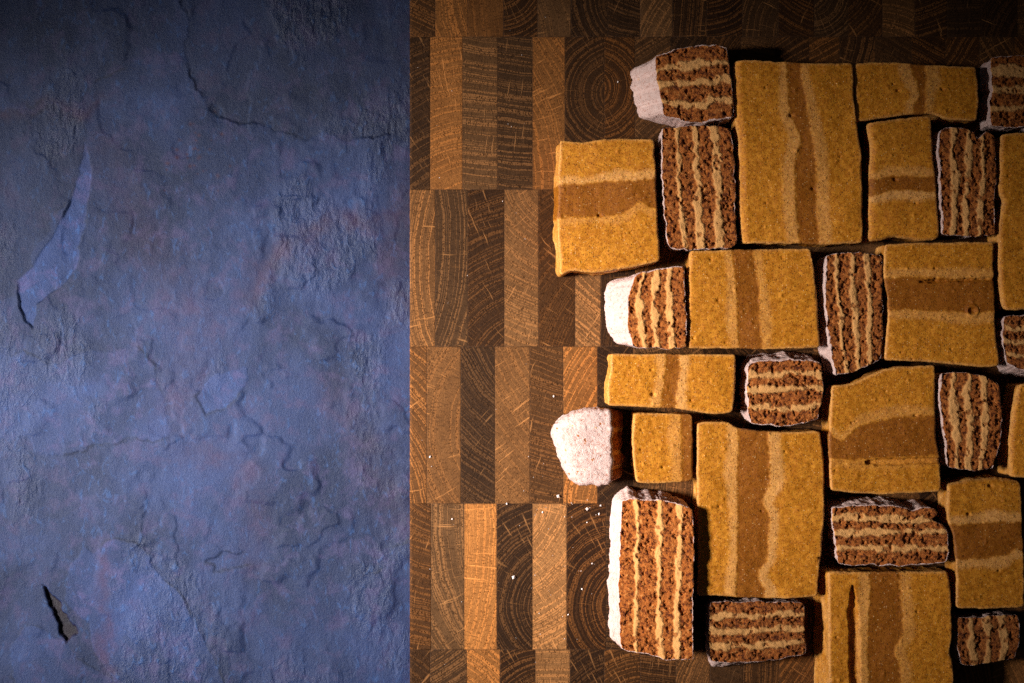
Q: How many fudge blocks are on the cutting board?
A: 14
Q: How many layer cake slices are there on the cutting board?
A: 14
